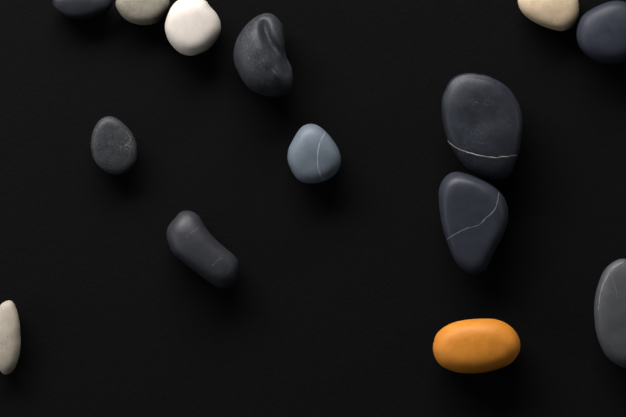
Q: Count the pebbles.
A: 14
